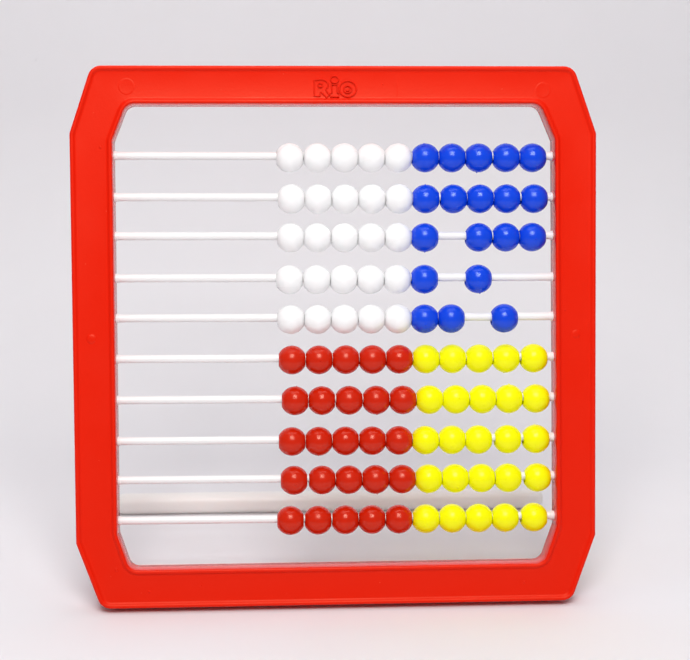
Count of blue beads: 19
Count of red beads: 25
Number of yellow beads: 25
